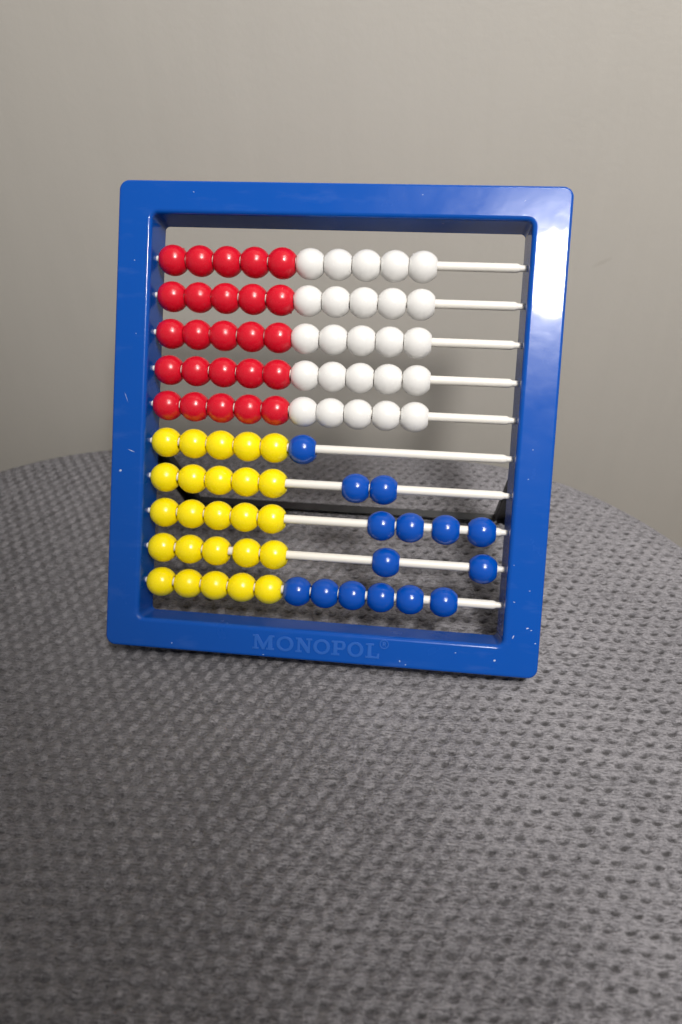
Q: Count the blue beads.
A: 15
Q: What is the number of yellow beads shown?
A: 25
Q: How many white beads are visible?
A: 25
